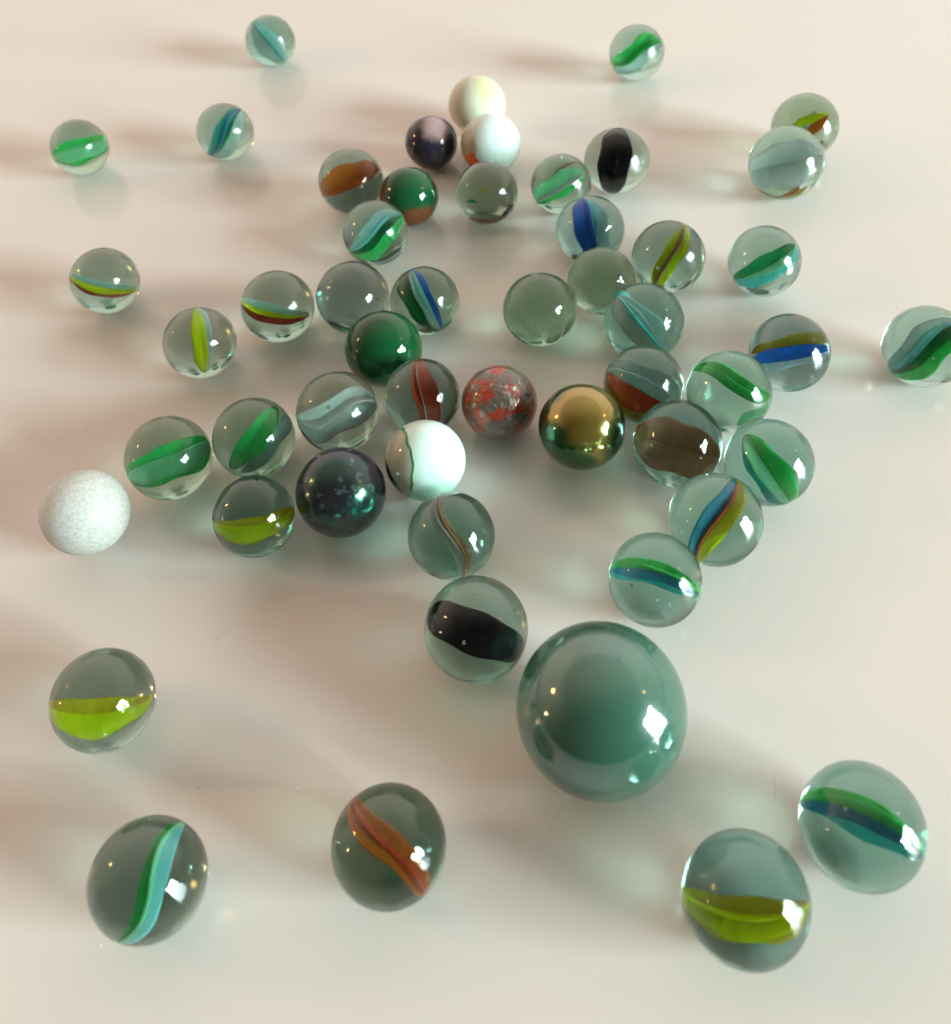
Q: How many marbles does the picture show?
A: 53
